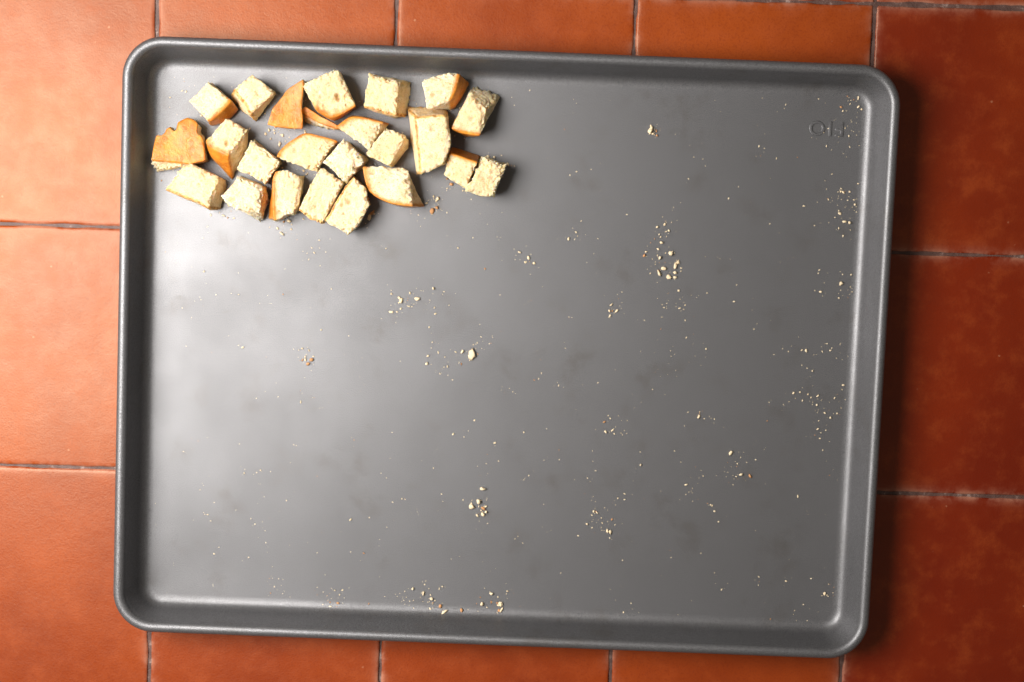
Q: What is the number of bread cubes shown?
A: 24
